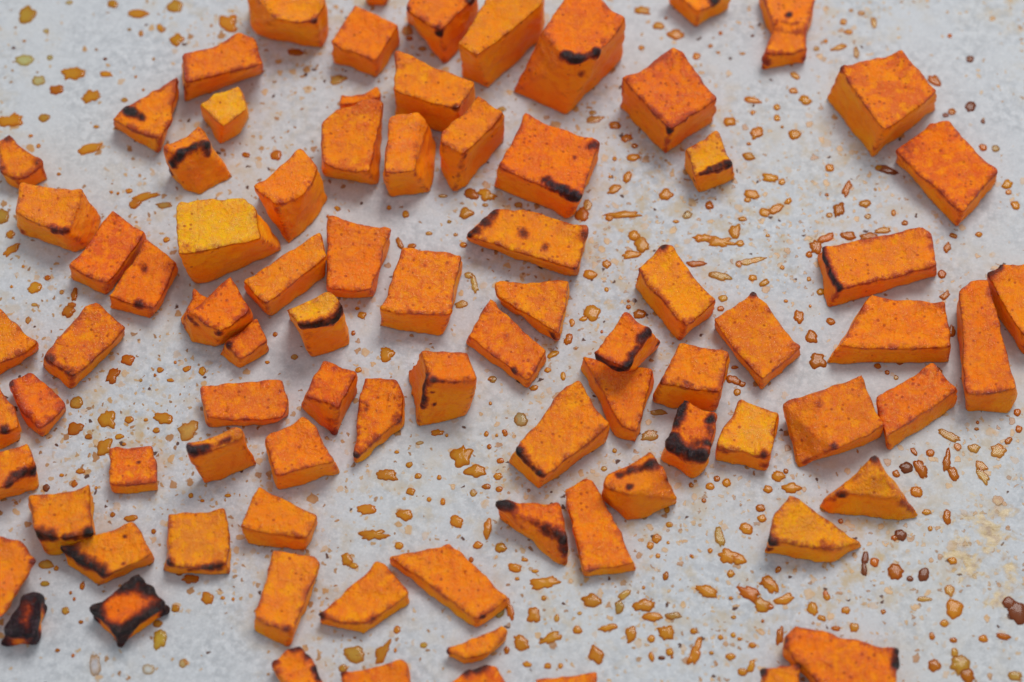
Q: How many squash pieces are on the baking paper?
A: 85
